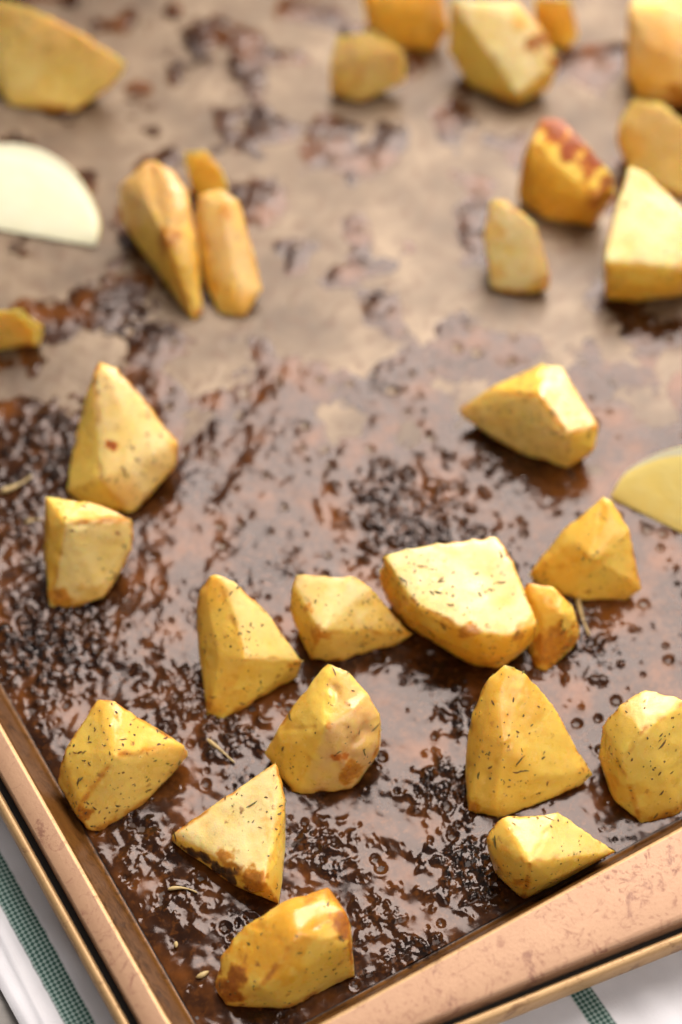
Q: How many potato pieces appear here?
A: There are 29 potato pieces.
